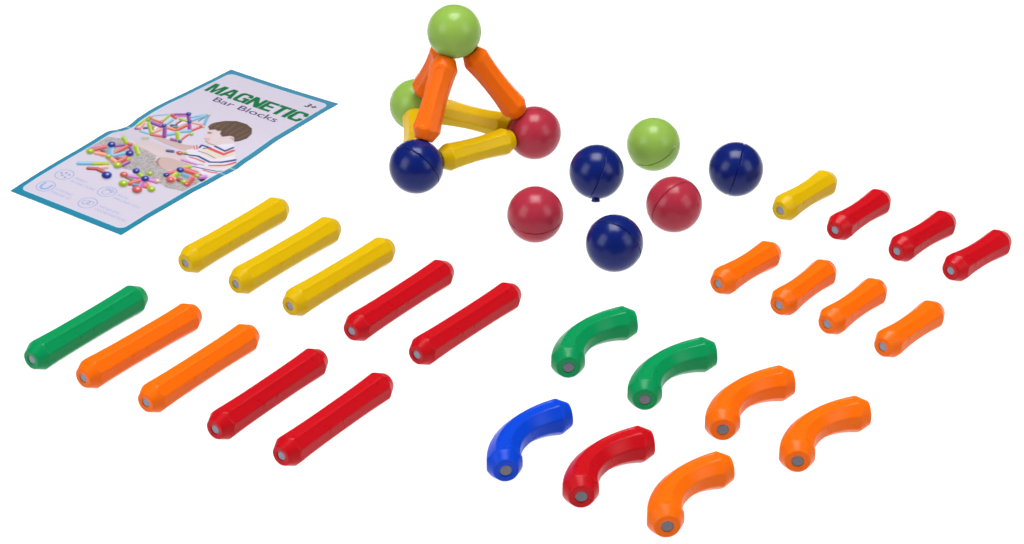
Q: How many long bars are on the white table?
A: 10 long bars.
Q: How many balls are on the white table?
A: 10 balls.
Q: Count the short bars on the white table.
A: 14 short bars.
